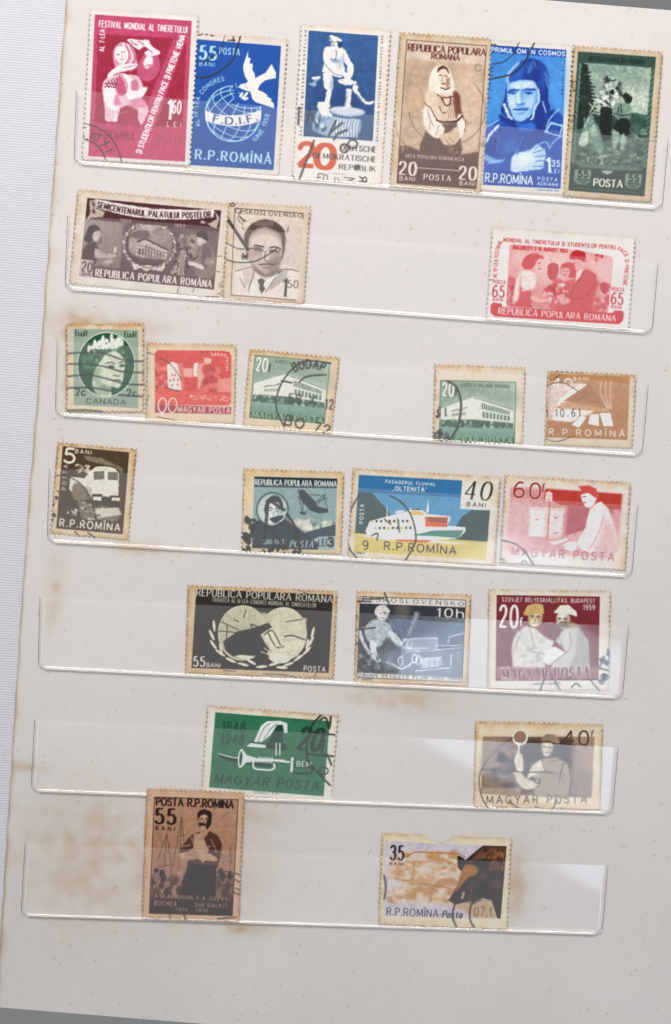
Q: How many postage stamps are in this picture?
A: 25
